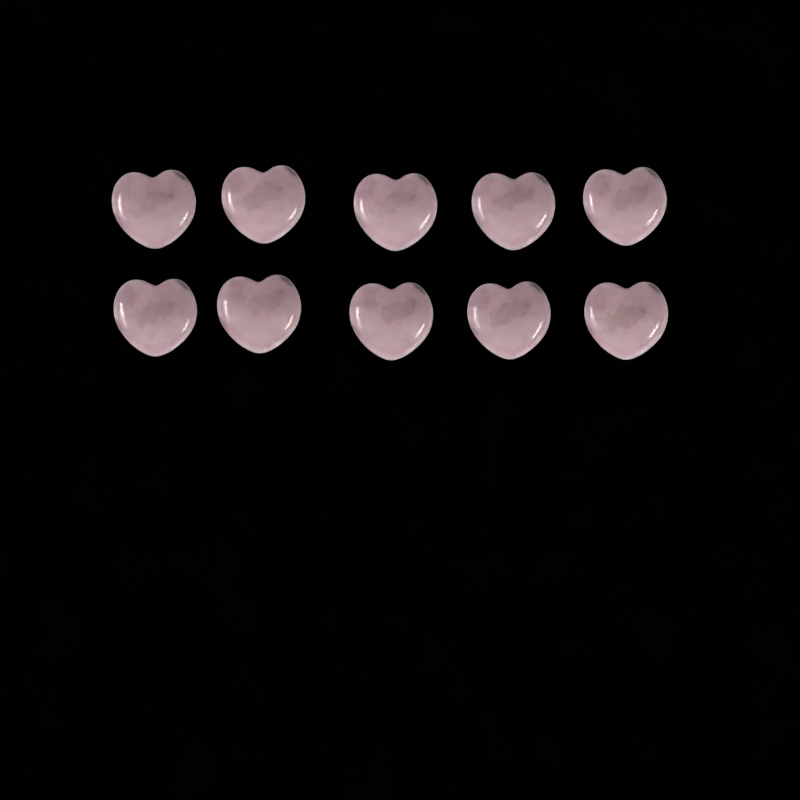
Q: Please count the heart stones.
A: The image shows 10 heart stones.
